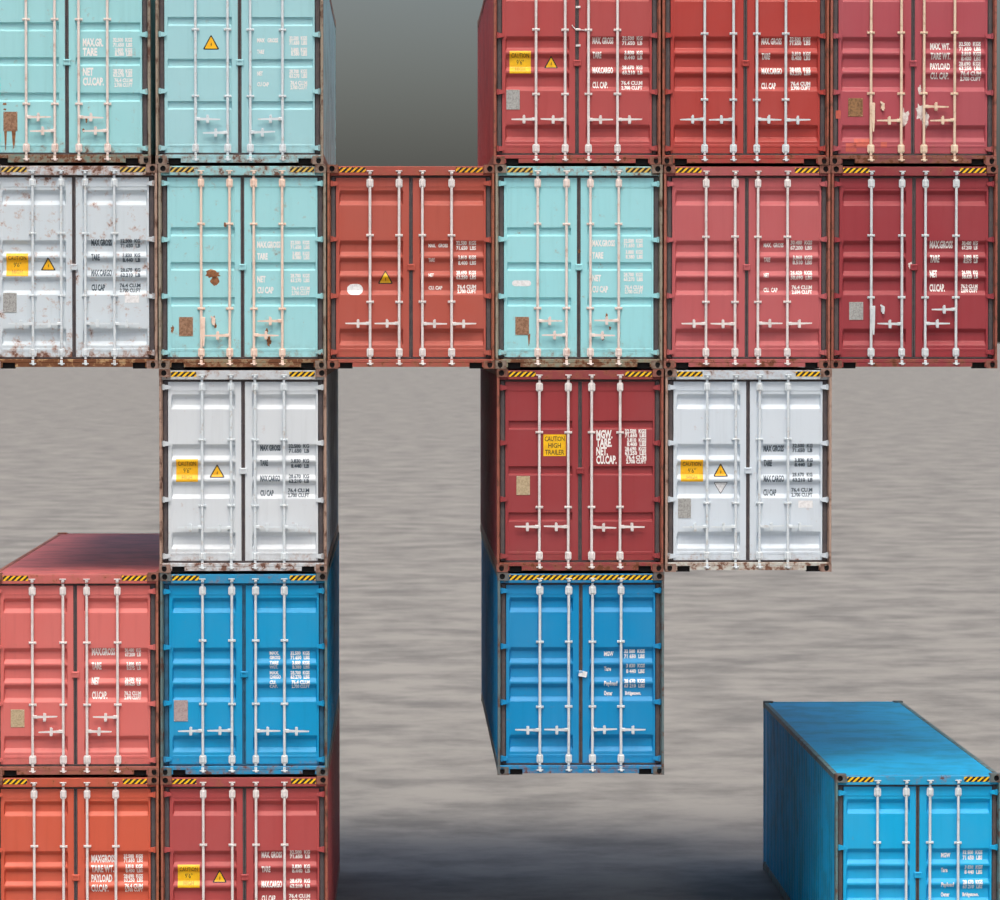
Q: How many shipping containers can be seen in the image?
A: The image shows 20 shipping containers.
